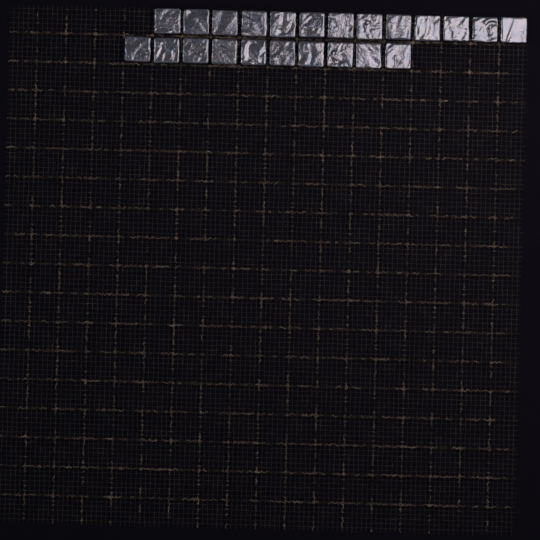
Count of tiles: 23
